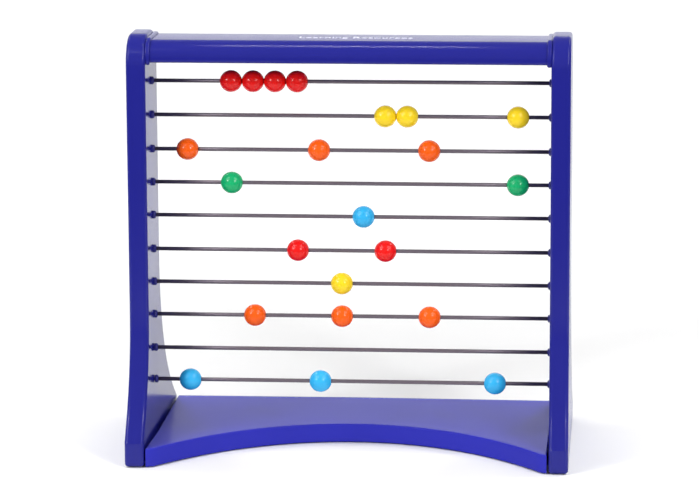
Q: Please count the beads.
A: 22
